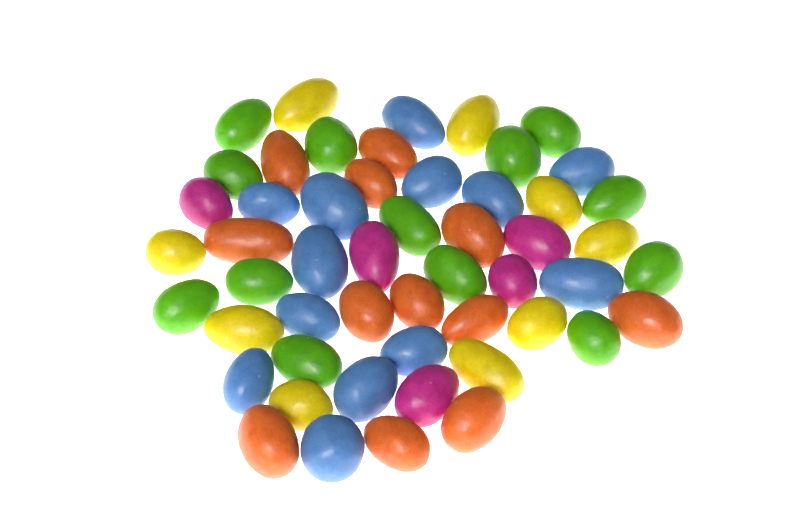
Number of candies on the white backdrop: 52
